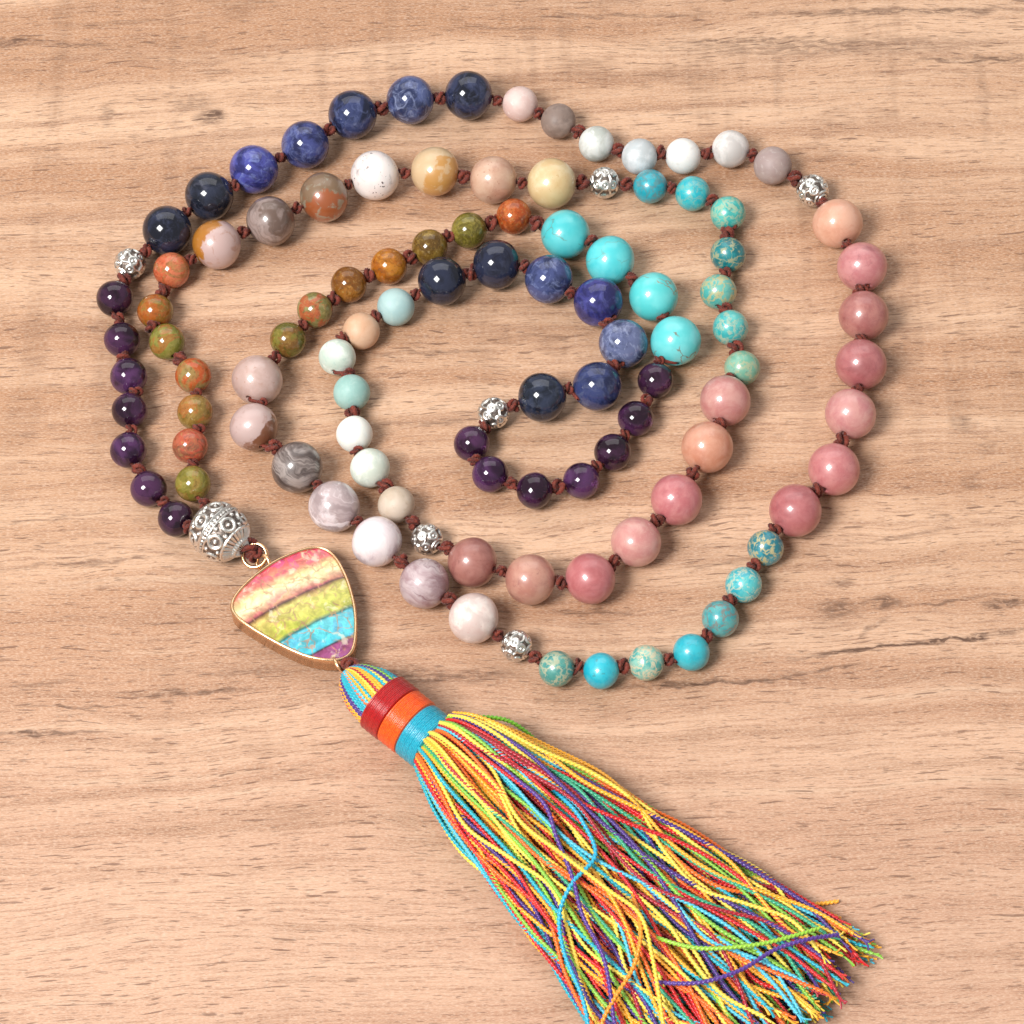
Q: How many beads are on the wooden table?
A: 109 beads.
